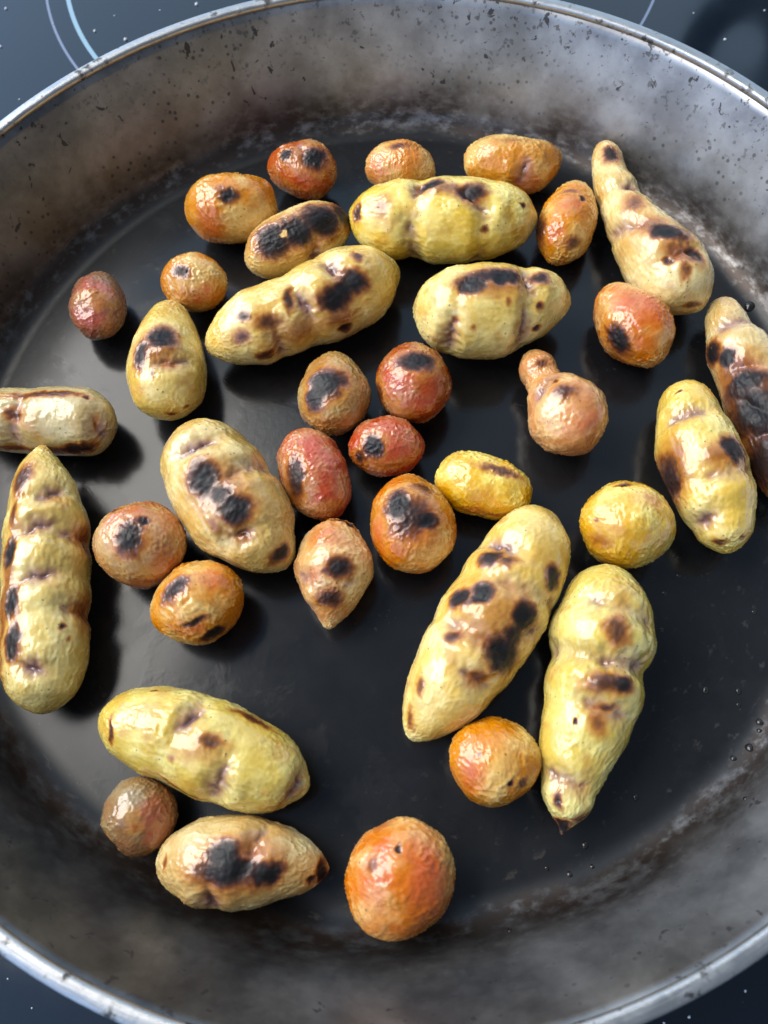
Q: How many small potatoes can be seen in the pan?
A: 22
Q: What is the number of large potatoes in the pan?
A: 15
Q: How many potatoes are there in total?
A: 37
